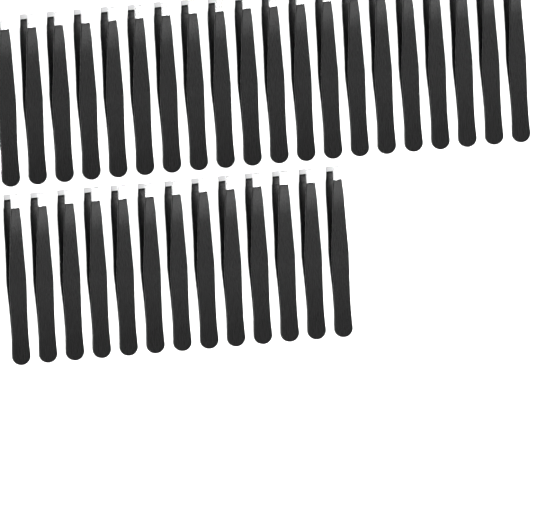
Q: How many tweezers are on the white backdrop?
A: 33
